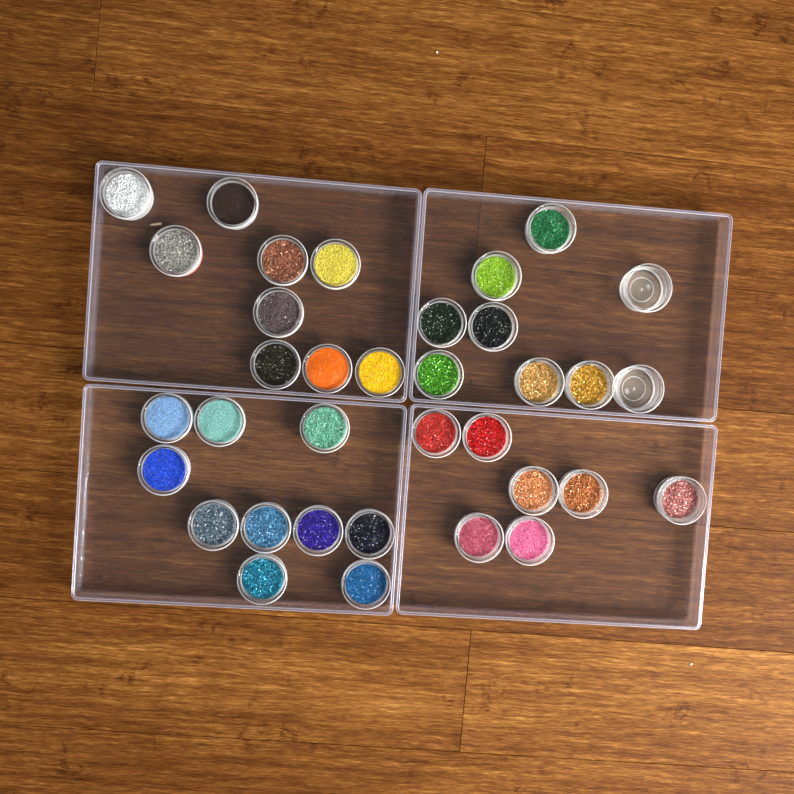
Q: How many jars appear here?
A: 35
